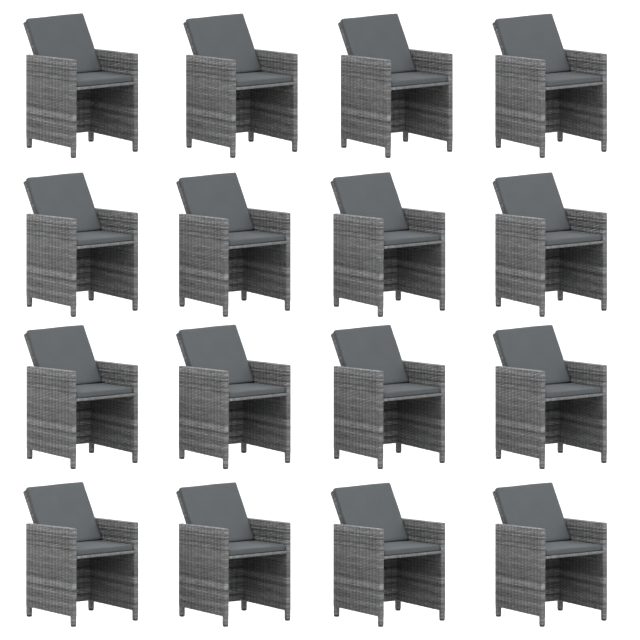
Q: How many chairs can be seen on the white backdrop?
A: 16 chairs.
